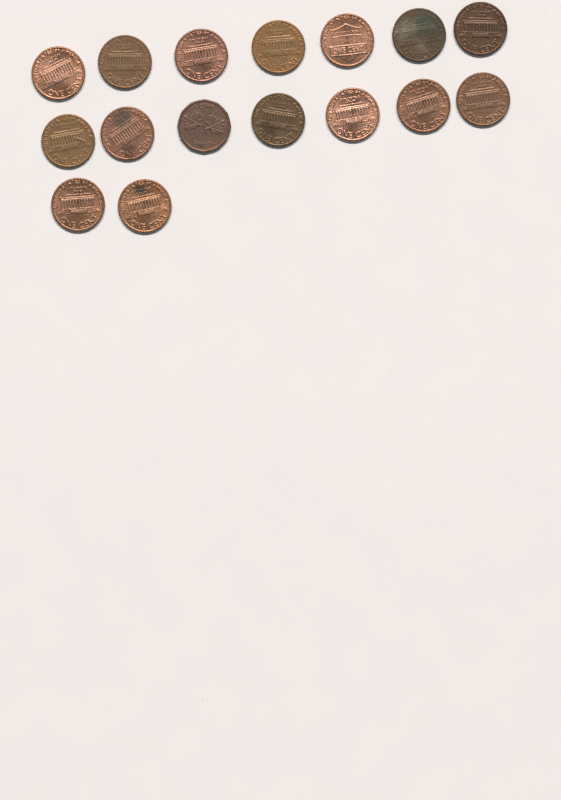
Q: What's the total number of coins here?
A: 16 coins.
